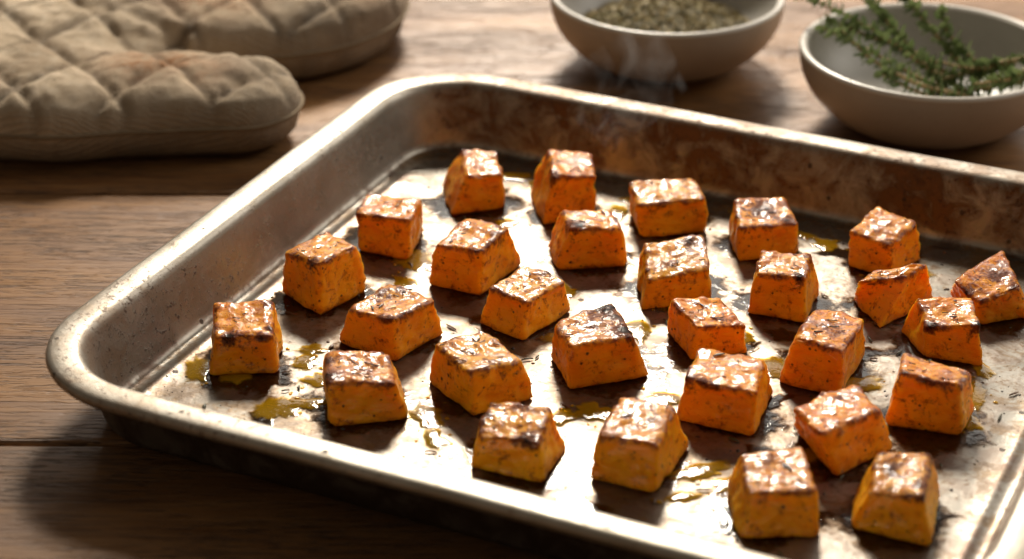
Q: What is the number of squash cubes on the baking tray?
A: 29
